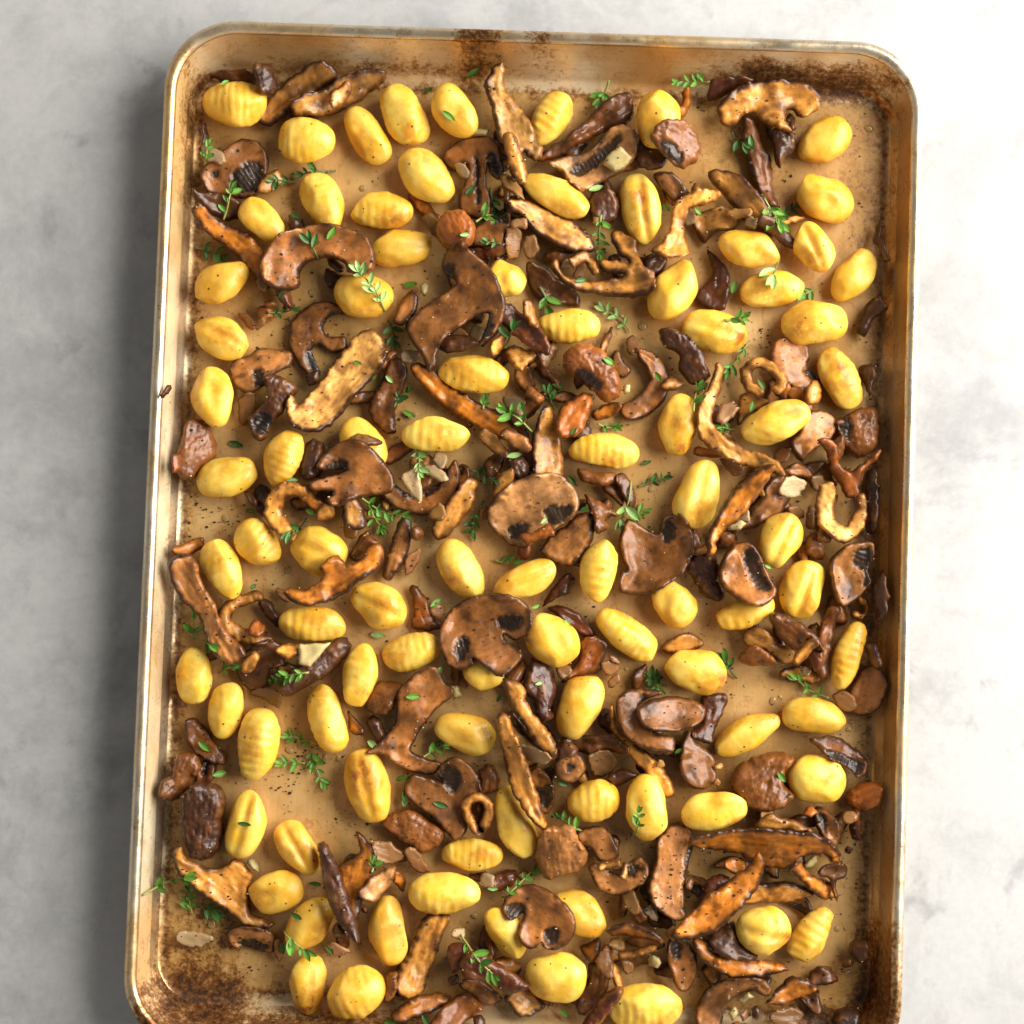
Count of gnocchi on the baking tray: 87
